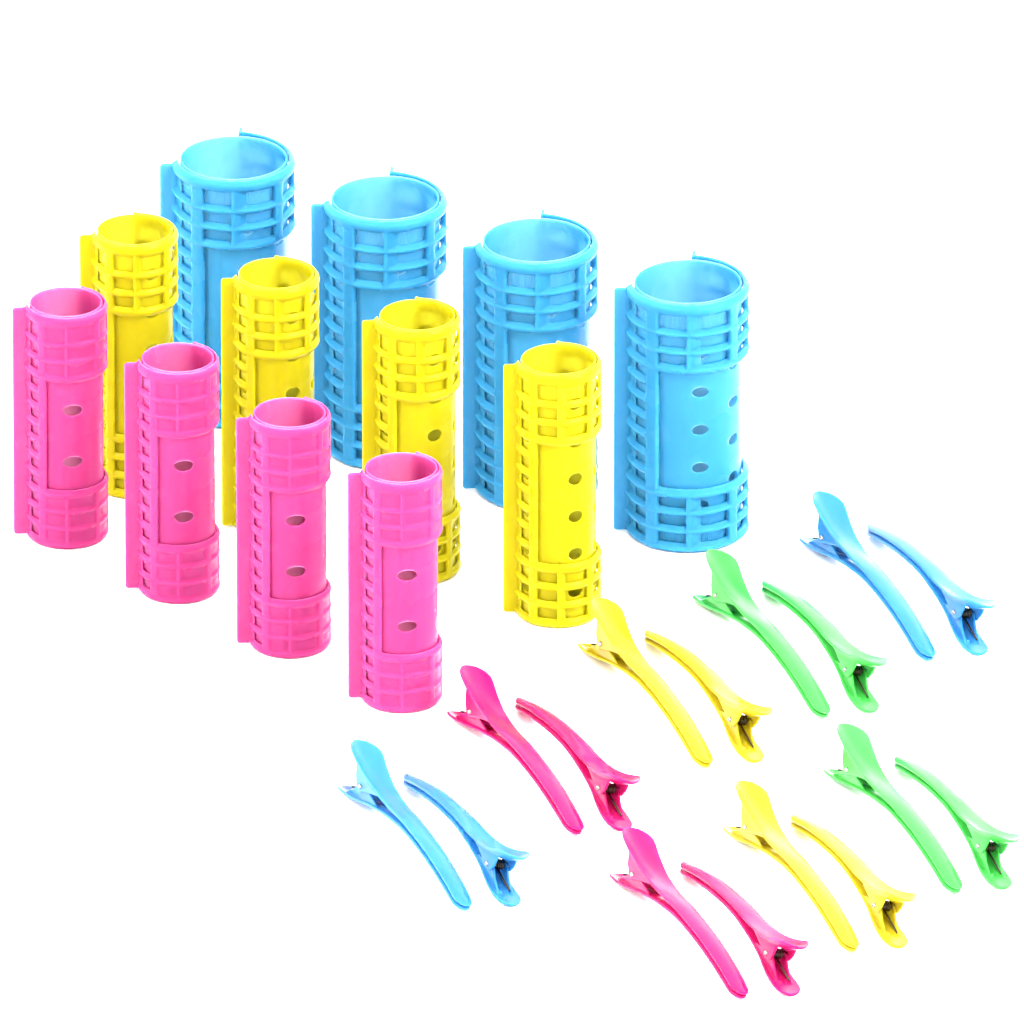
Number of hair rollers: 12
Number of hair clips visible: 16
